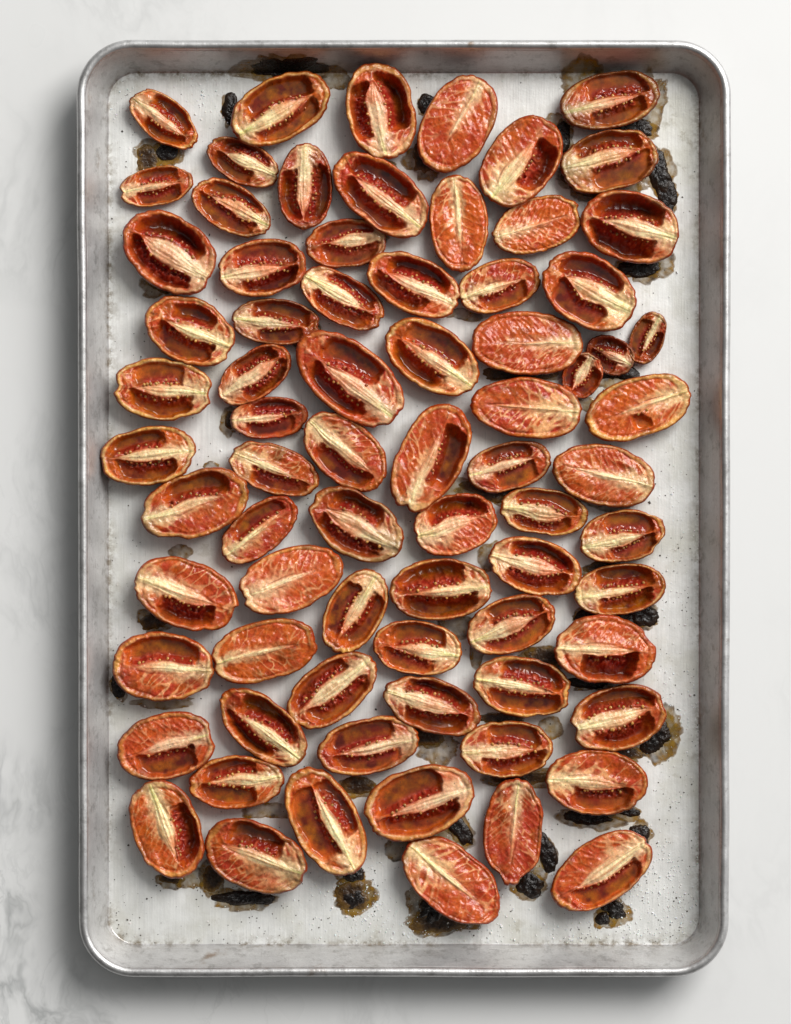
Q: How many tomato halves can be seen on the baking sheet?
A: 75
